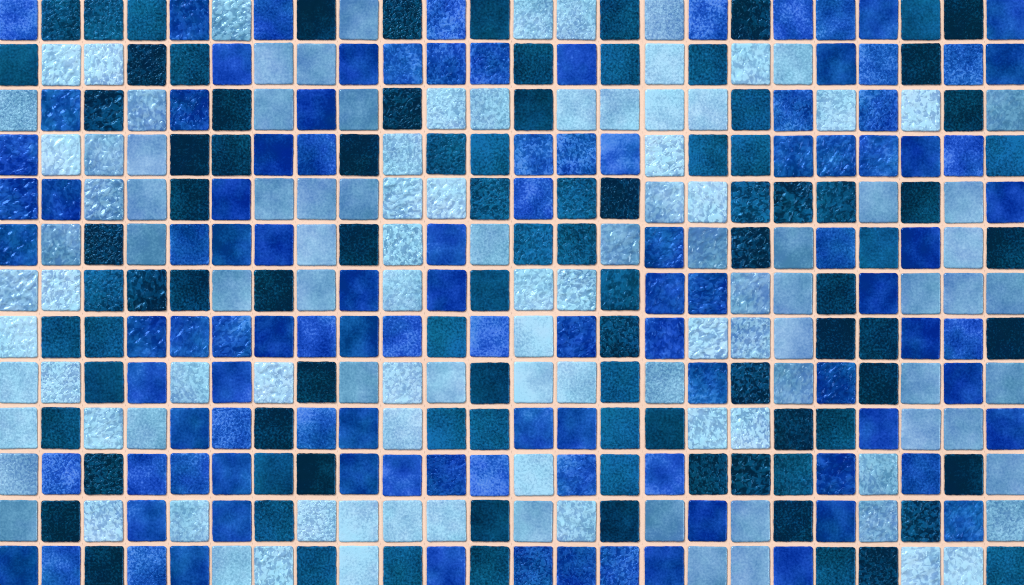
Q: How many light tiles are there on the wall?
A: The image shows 112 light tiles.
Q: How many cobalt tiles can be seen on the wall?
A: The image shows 105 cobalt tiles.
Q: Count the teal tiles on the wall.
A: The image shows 95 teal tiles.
